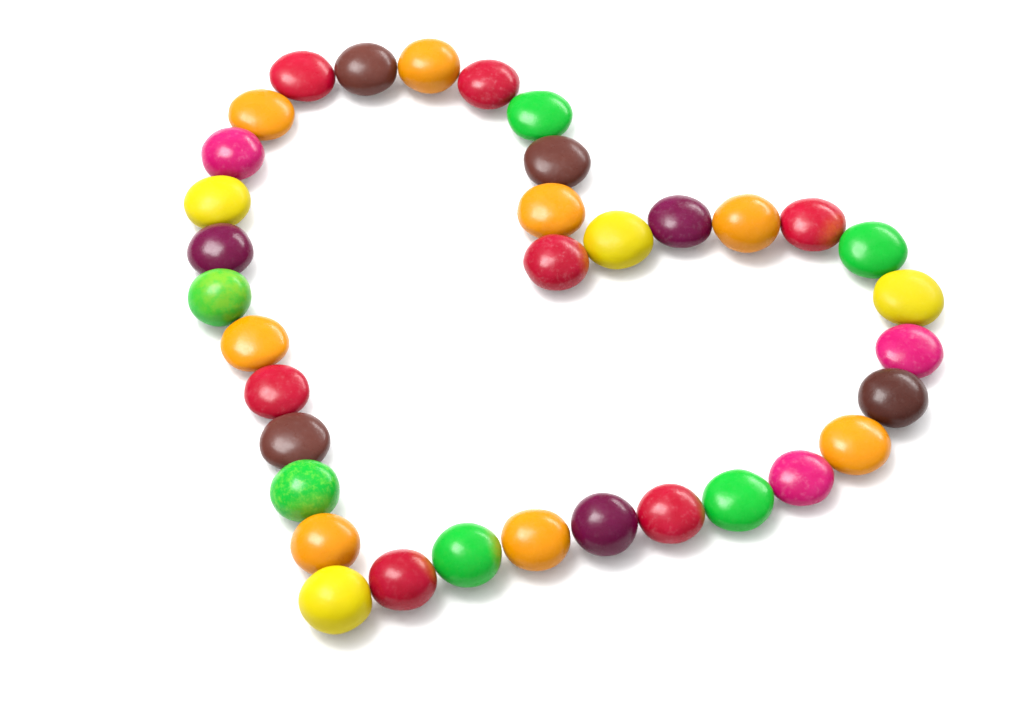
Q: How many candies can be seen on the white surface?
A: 35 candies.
